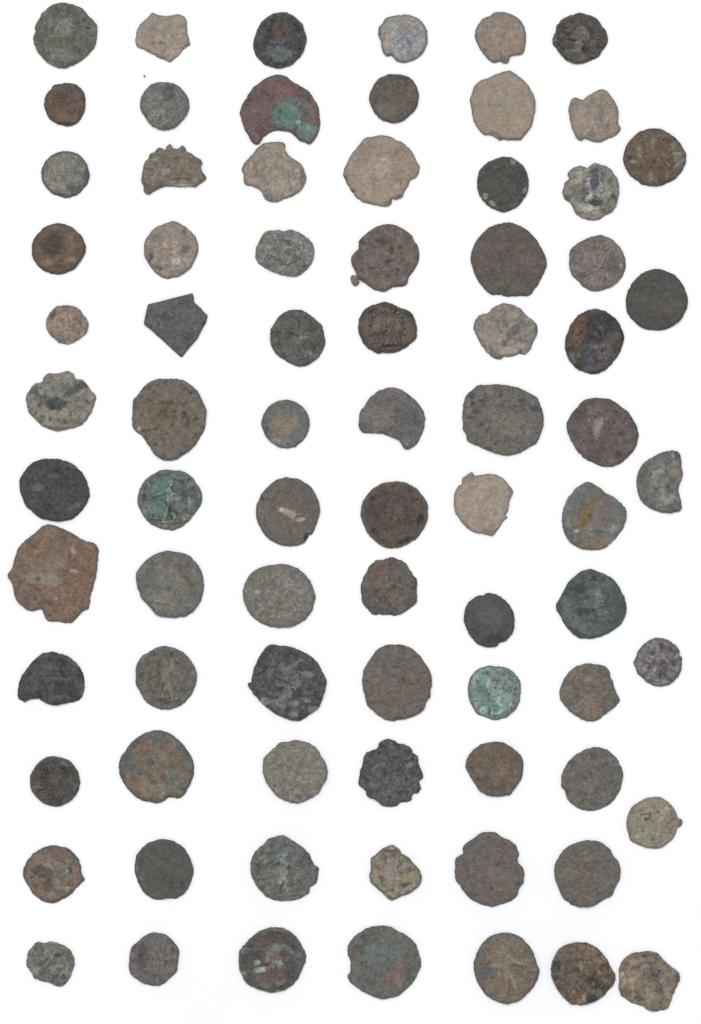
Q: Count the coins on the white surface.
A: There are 78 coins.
